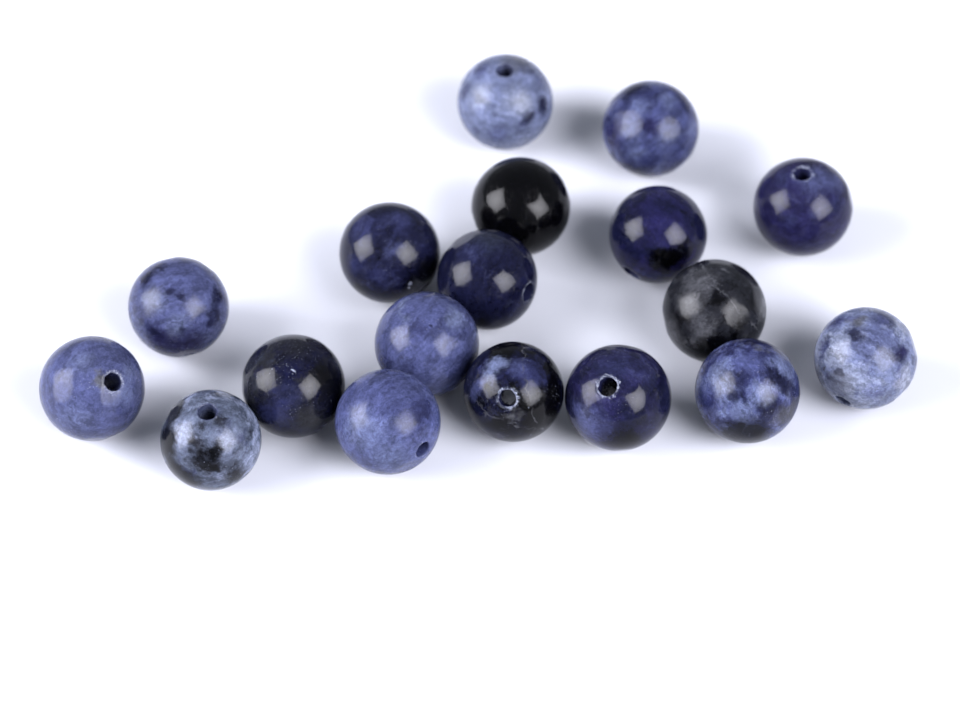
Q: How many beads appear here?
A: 18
